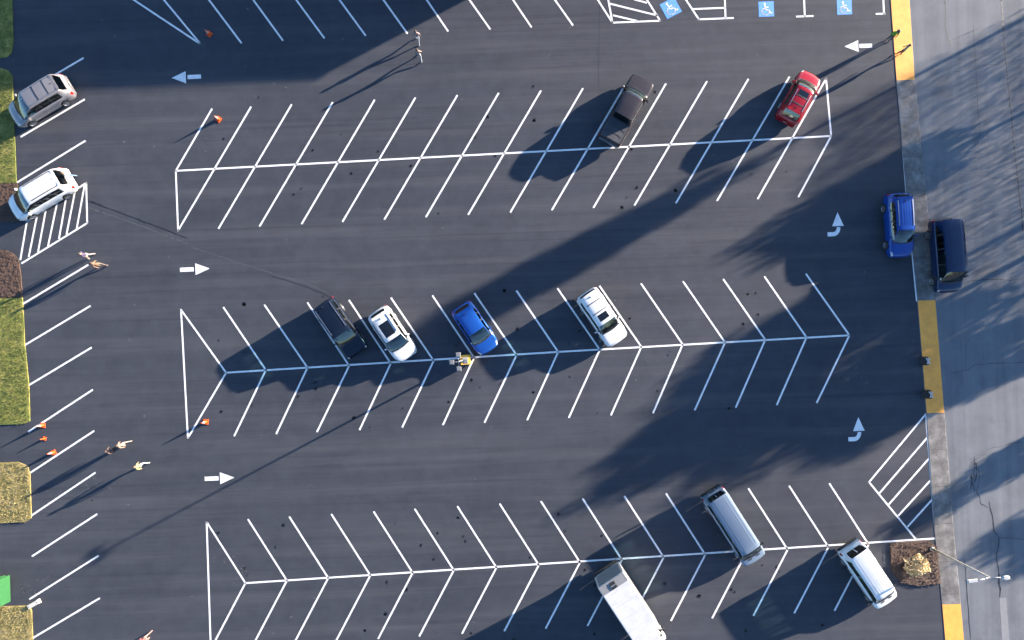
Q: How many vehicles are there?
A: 13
